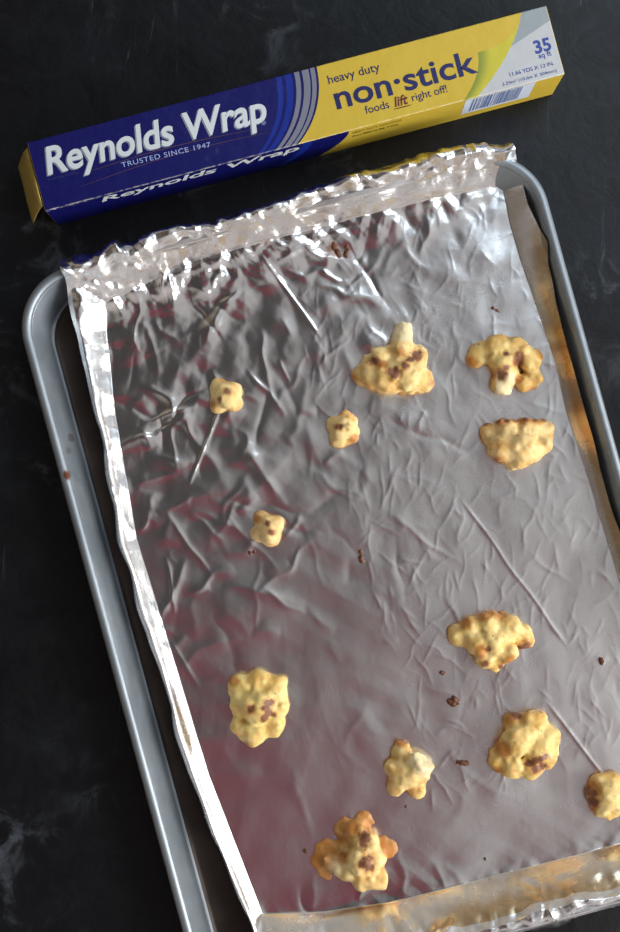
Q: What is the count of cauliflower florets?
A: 12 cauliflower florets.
